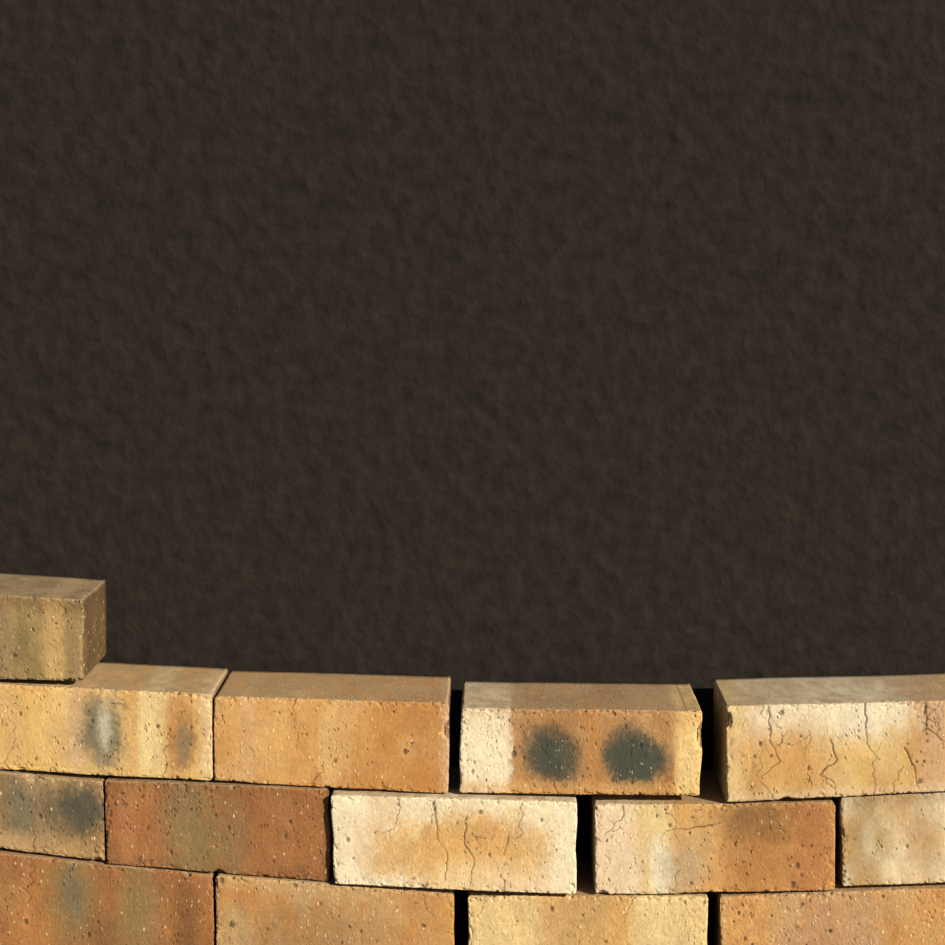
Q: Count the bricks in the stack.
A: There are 14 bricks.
